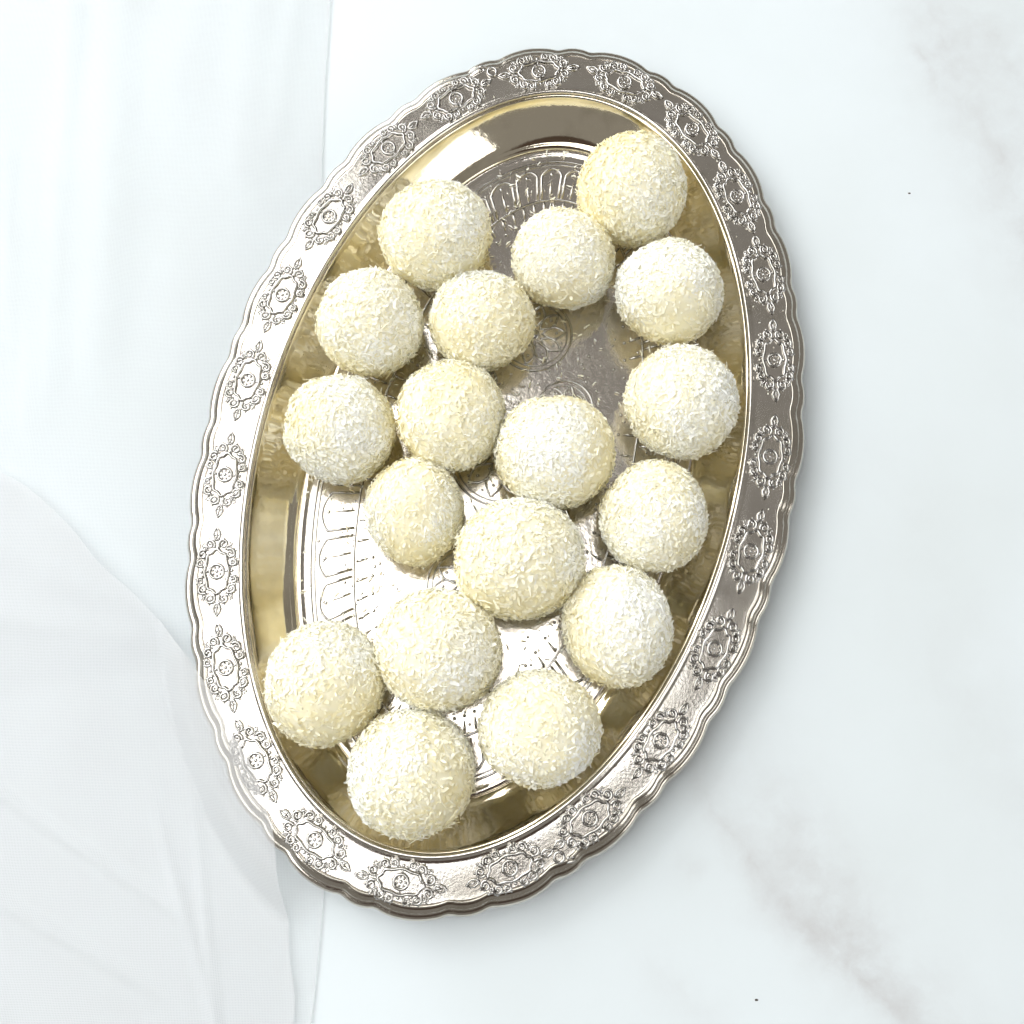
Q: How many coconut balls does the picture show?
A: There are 18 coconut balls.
